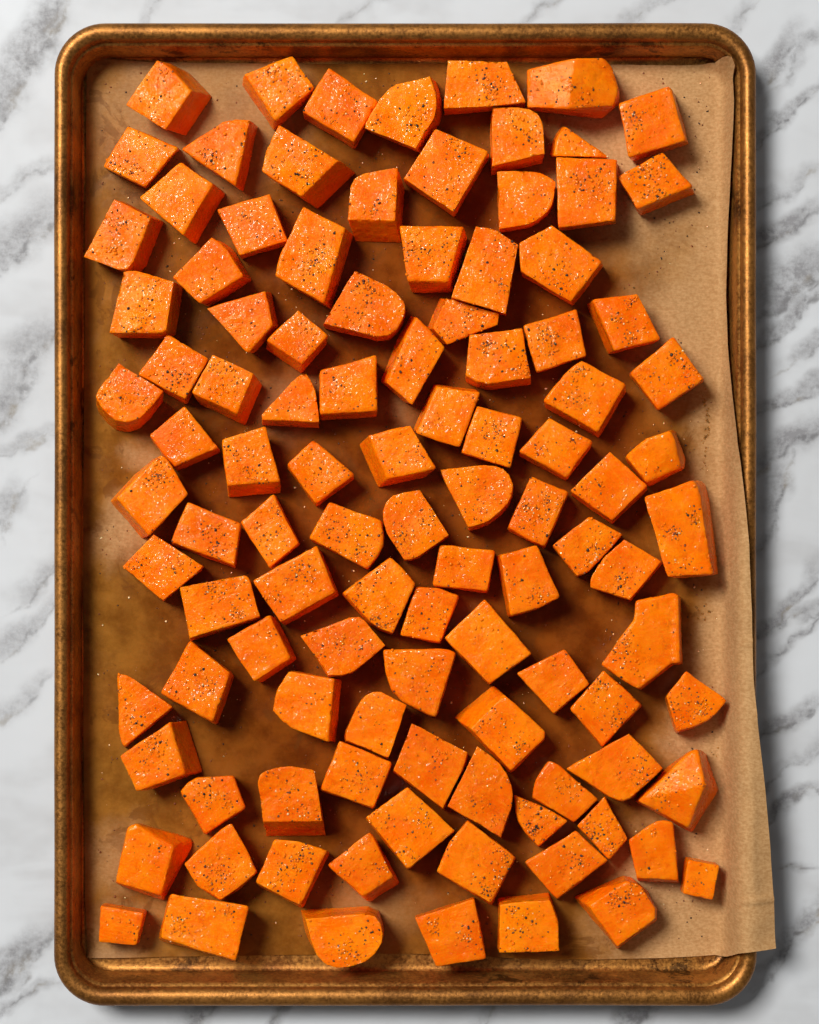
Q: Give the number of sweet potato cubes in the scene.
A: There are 106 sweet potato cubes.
